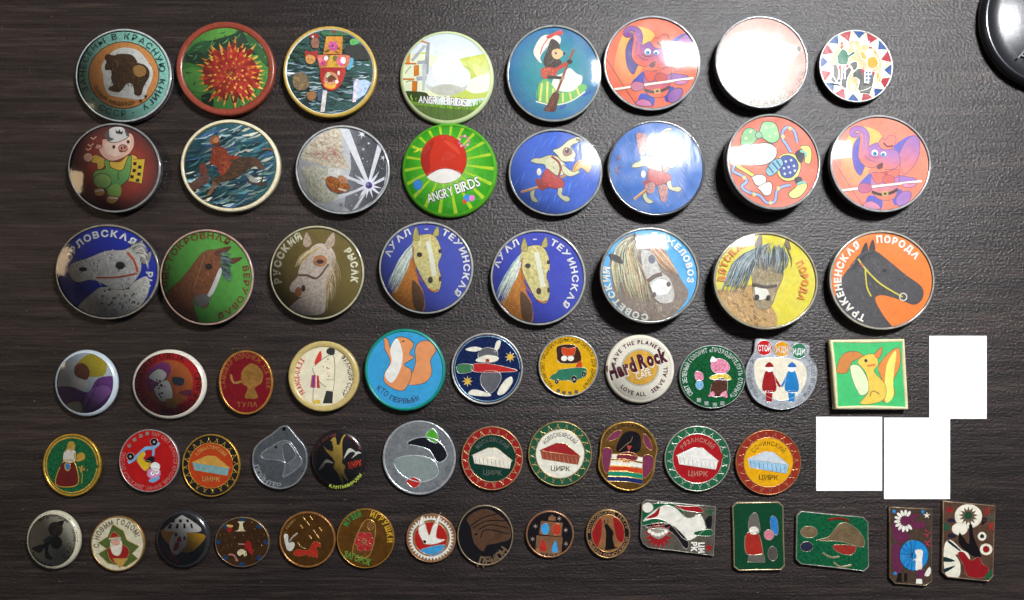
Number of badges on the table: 61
